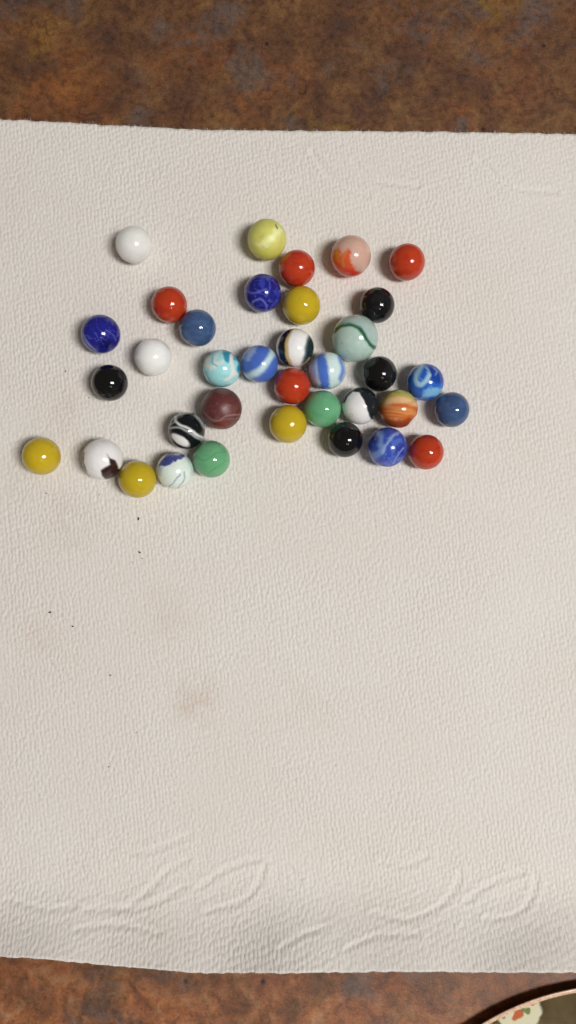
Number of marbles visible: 36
